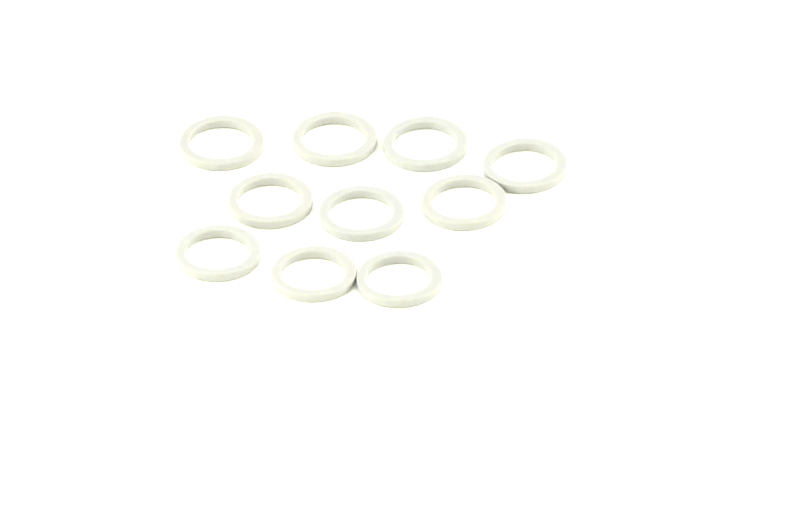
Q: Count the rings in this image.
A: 10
